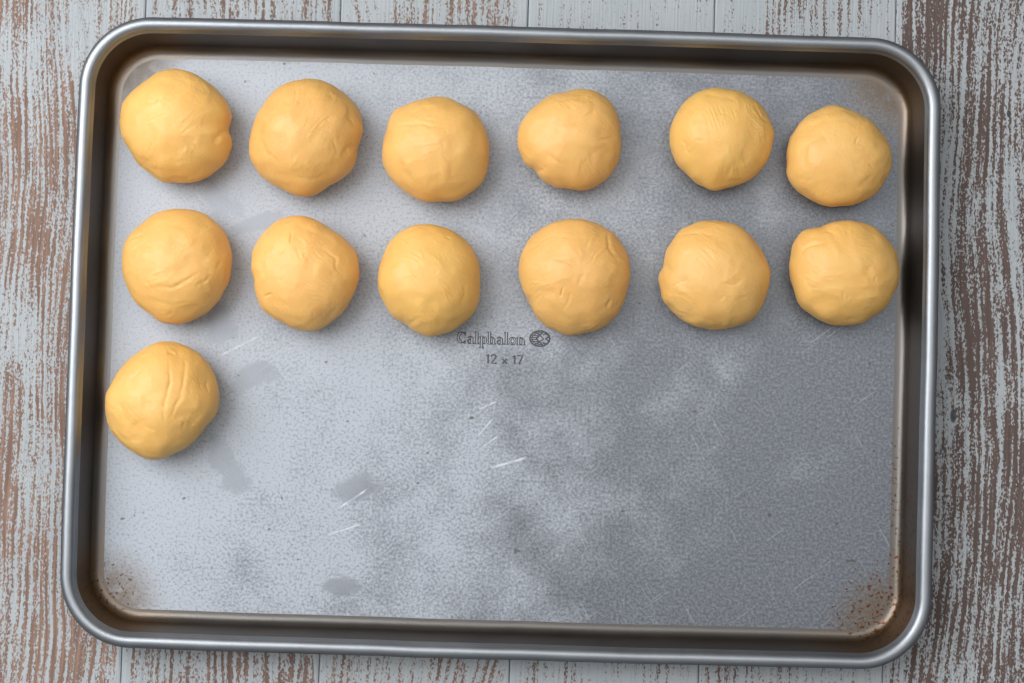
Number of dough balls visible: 13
